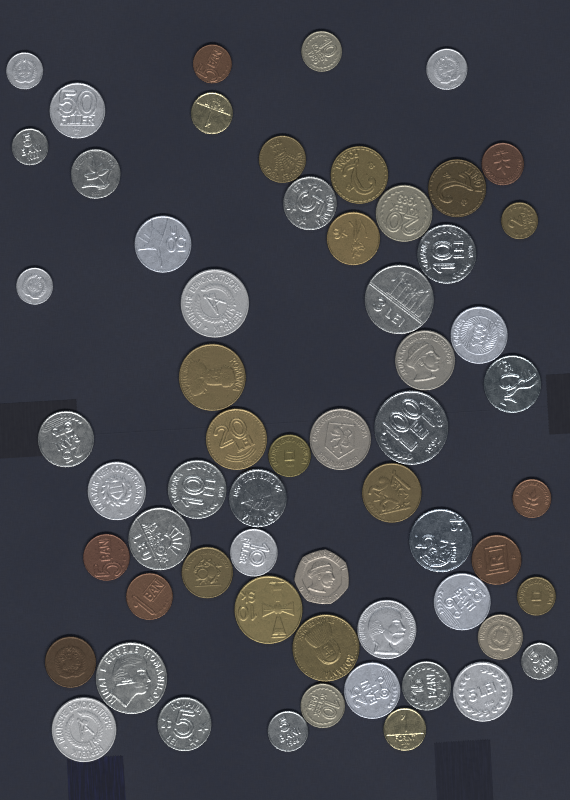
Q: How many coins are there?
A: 60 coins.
